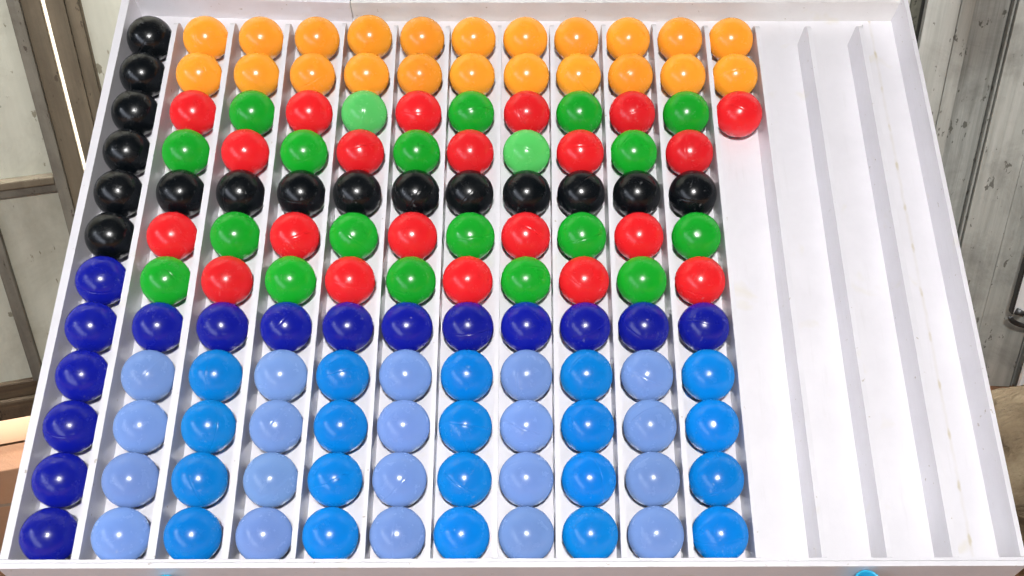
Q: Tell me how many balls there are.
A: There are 135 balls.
